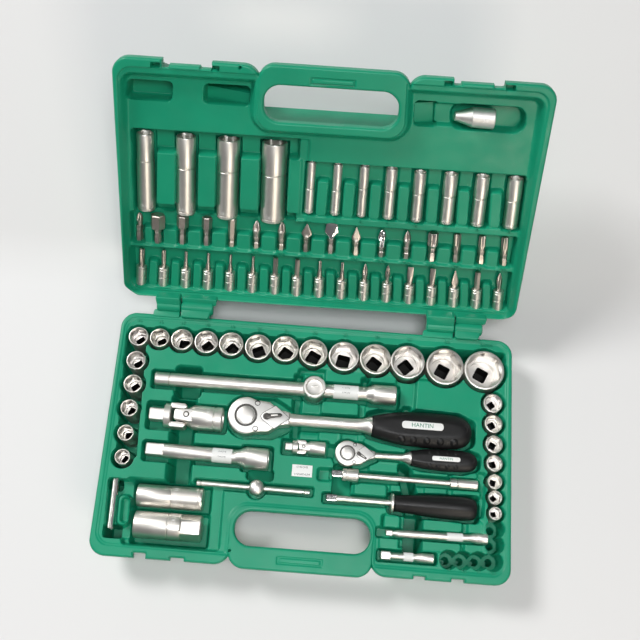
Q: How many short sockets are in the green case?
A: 25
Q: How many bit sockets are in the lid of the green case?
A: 17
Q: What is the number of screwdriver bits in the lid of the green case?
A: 16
